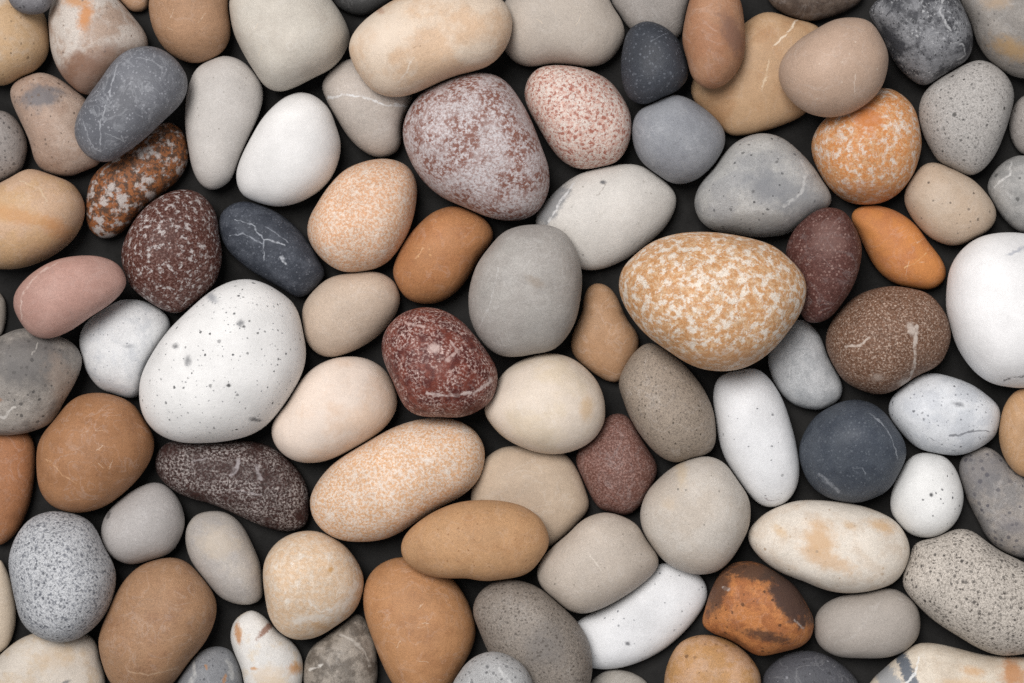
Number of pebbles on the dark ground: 94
